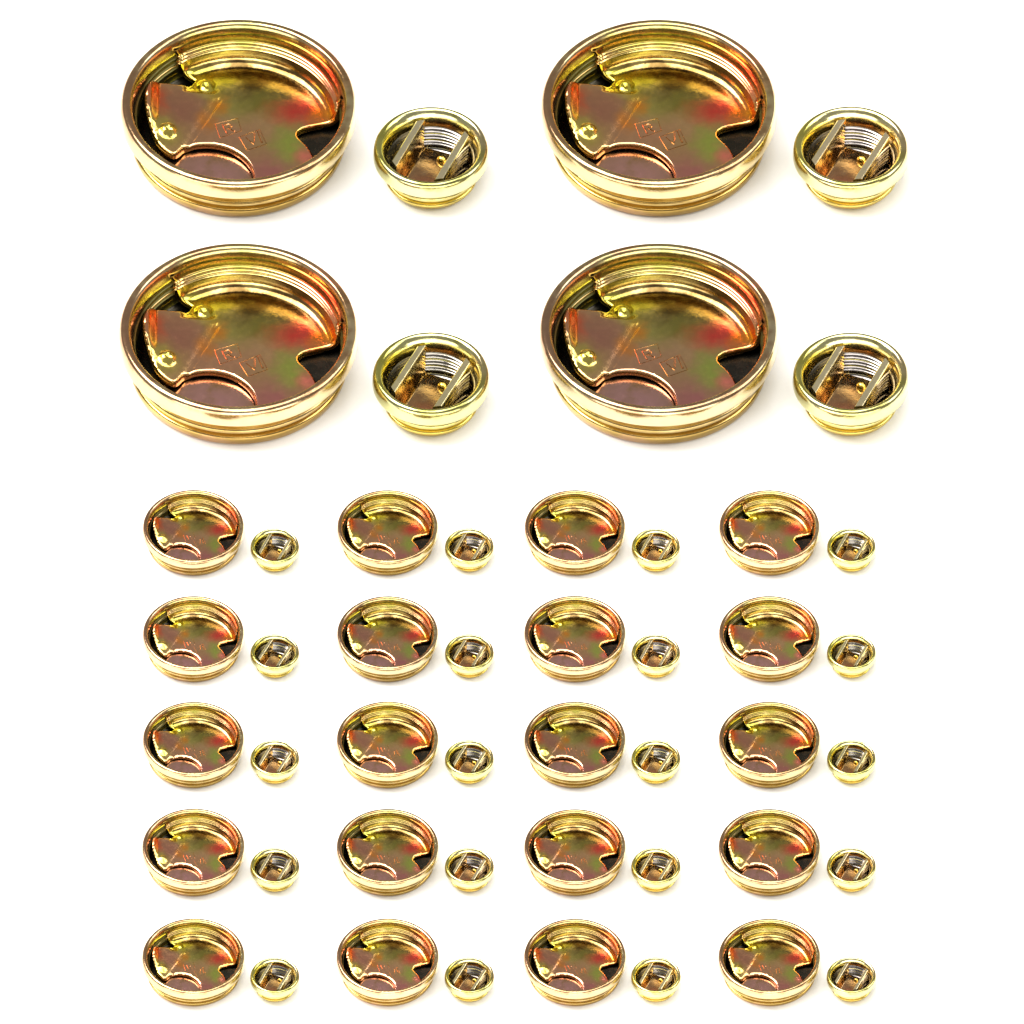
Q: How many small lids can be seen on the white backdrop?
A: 20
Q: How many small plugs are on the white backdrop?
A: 20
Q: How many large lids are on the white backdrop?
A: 4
